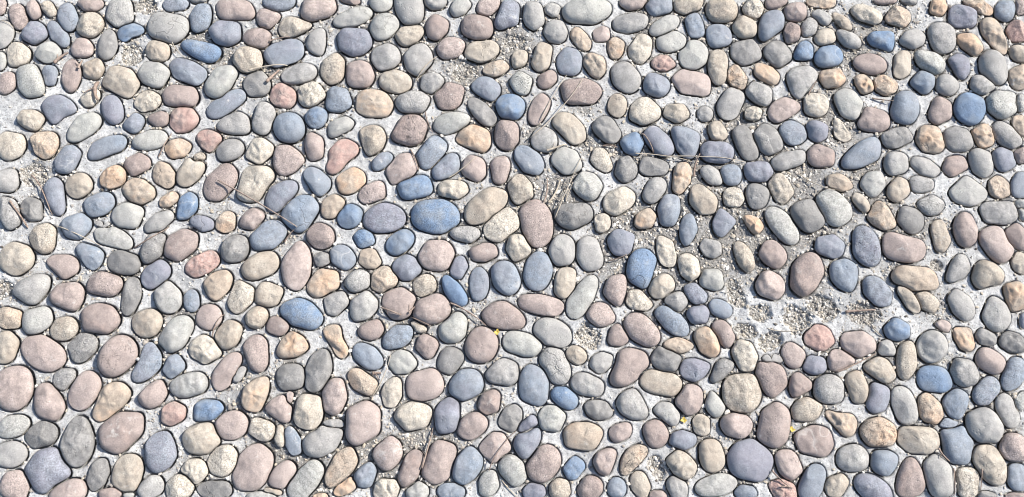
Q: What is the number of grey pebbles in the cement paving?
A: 173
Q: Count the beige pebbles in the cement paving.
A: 169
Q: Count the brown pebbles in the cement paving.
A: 138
